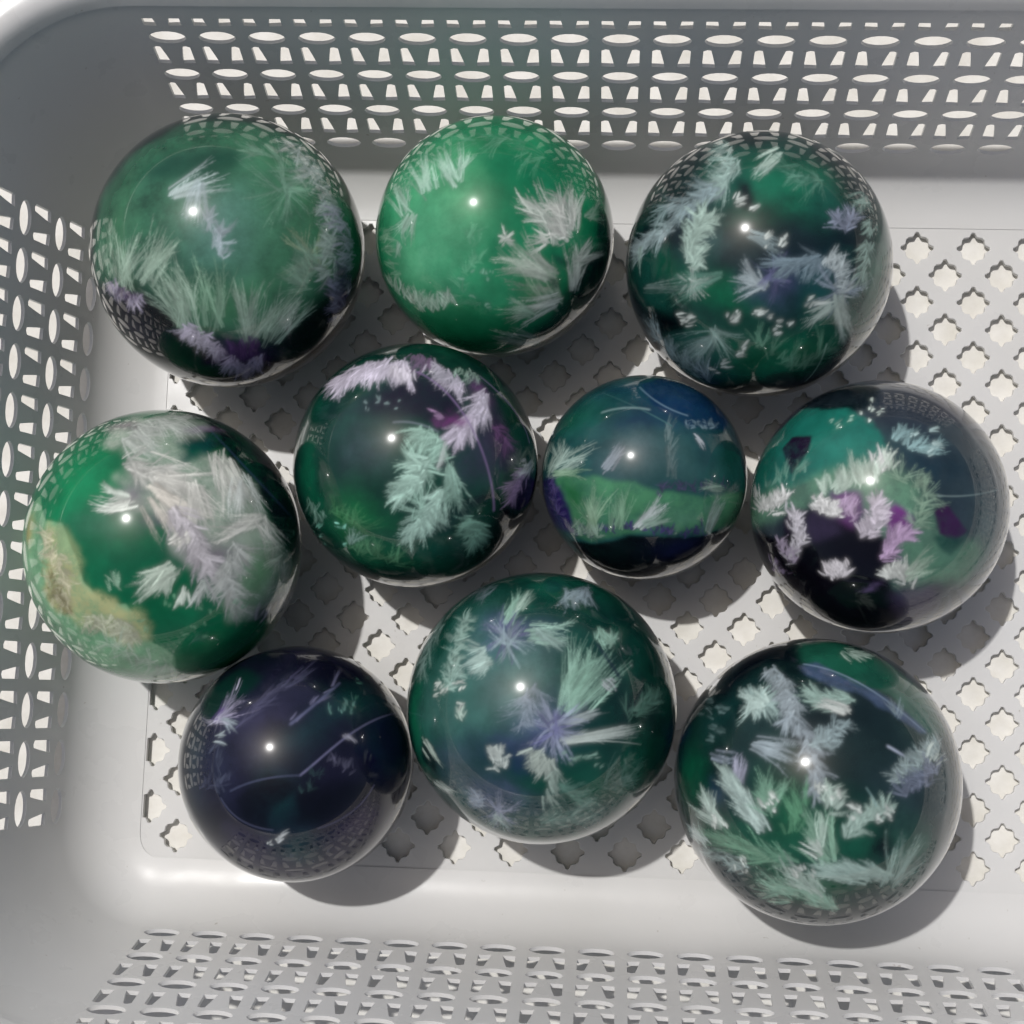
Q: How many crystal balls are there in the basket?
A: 10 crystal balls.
